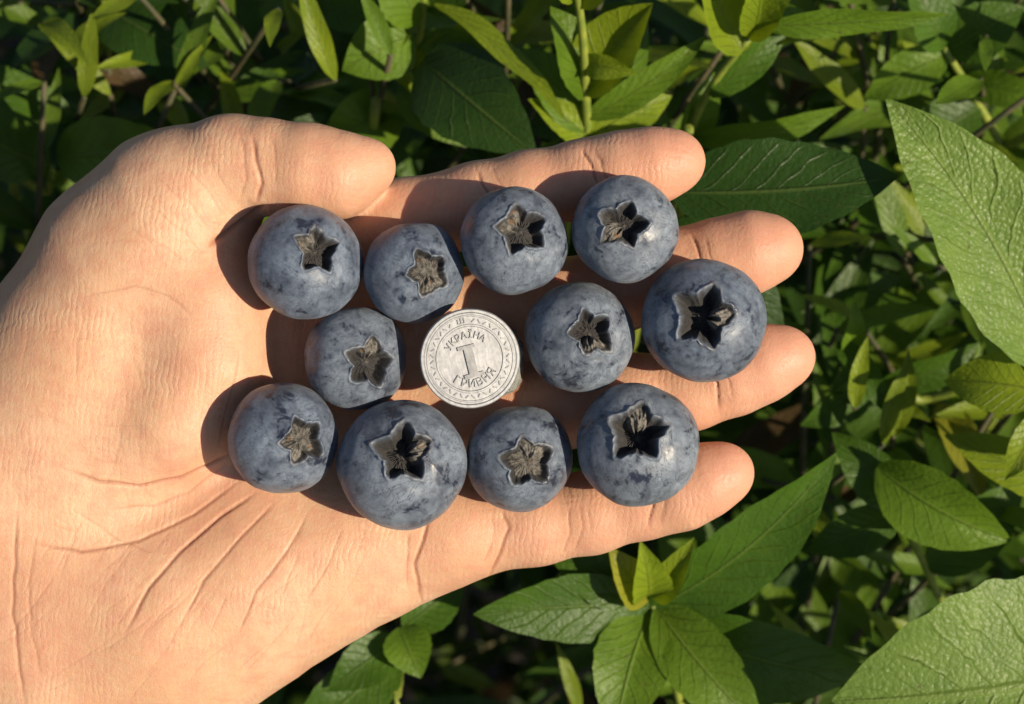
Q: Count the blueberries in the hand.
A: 11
